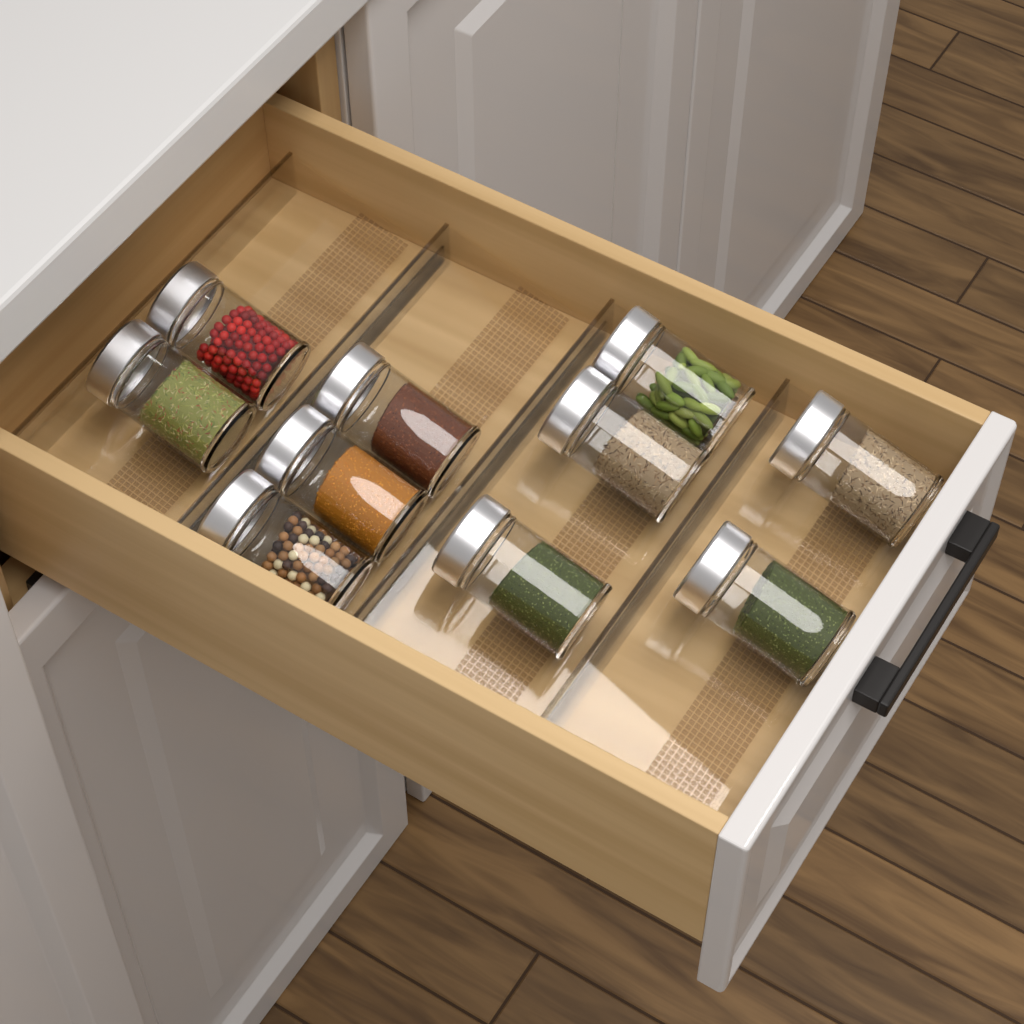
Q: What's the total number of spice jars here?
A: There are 10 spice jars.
